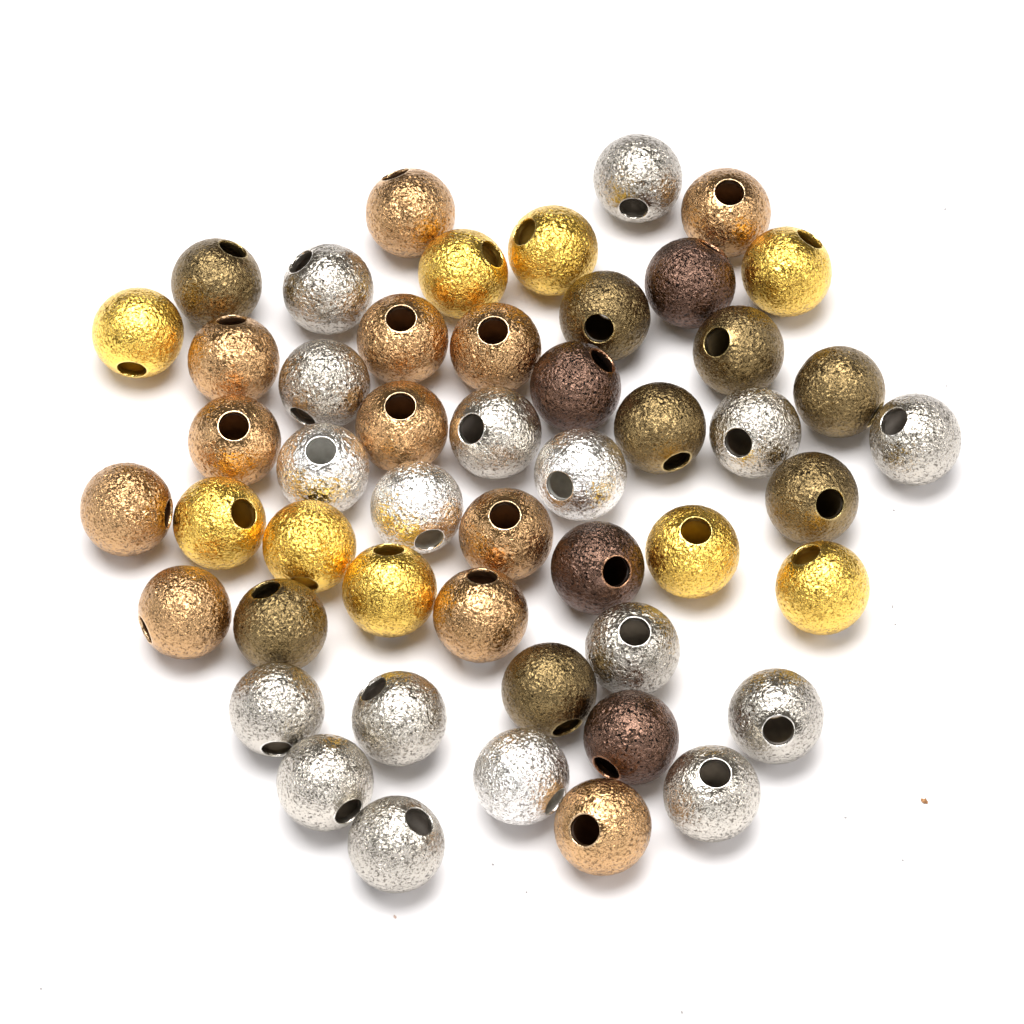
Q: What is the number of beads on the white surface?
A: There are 50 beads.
